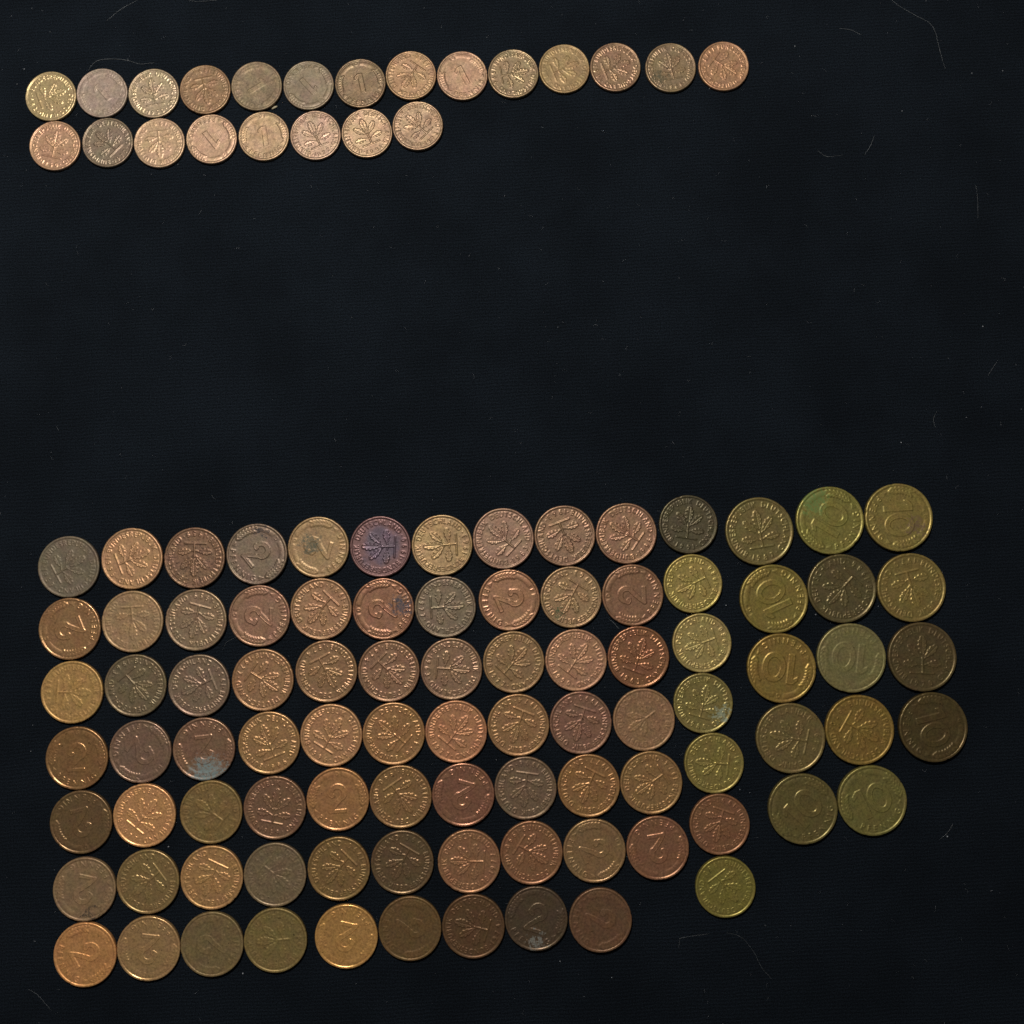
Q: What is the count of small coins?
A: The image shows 22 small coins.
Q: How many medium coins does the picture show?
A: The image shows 76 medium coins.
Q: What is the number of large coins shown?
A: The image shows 14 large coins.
